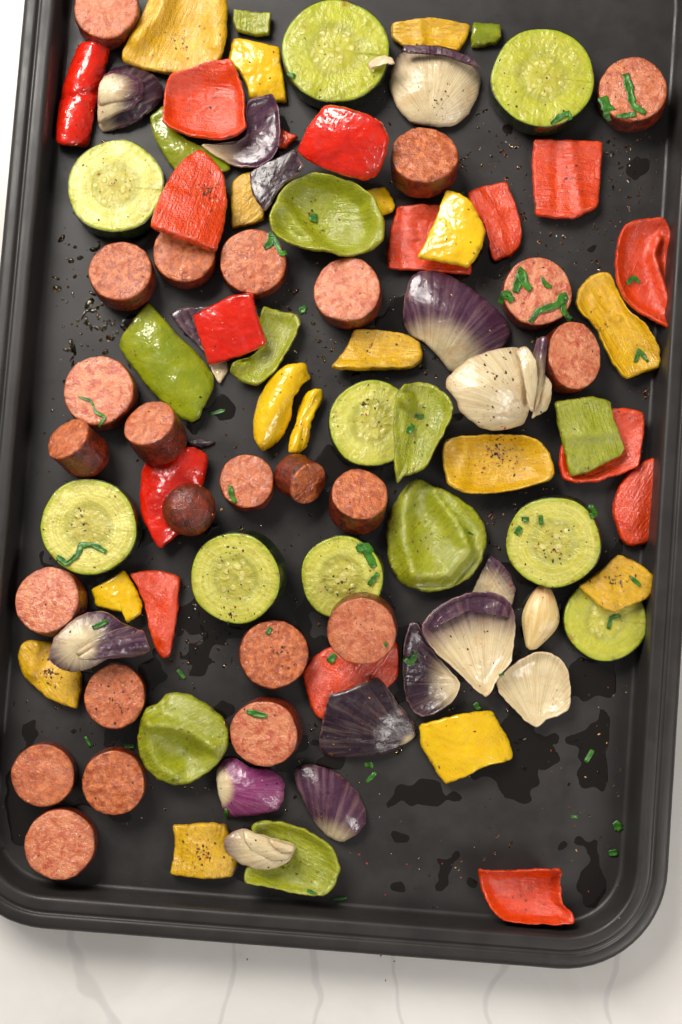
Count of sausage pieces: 24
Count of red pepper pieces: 16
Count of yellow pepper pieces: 16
